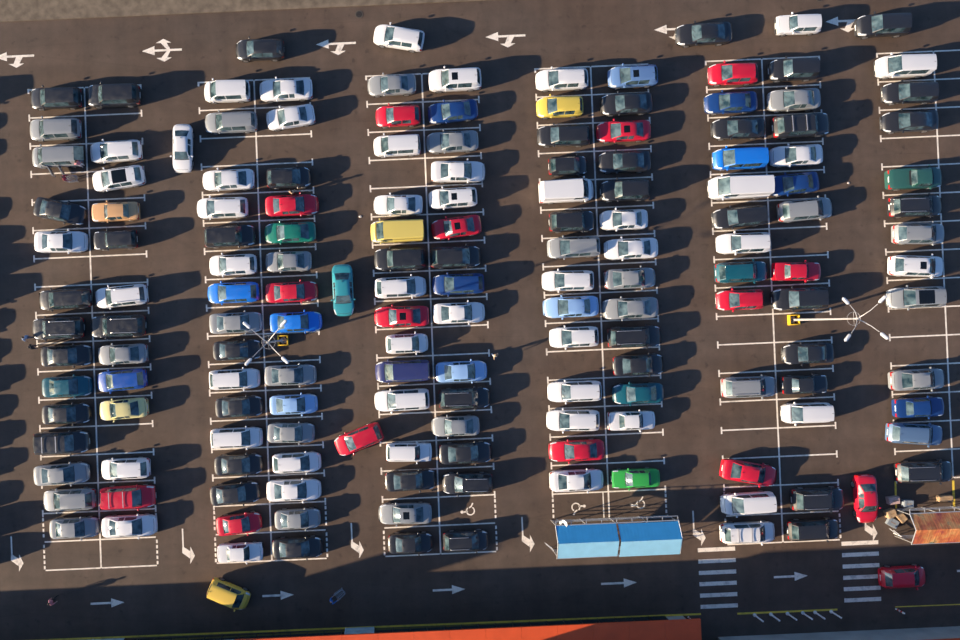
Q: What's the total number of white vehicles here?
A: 48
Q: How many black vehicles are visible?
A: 49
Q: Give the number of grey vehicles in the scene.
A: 25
